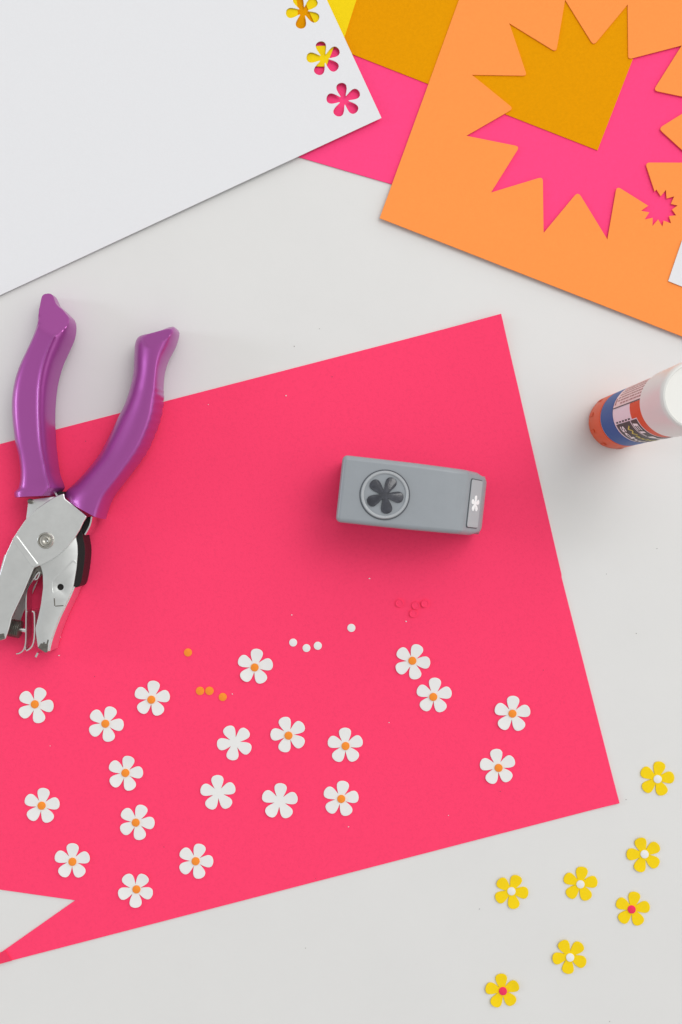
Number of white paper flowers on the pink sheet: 20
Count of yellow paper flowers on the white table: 7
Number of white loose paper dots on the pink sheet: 4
